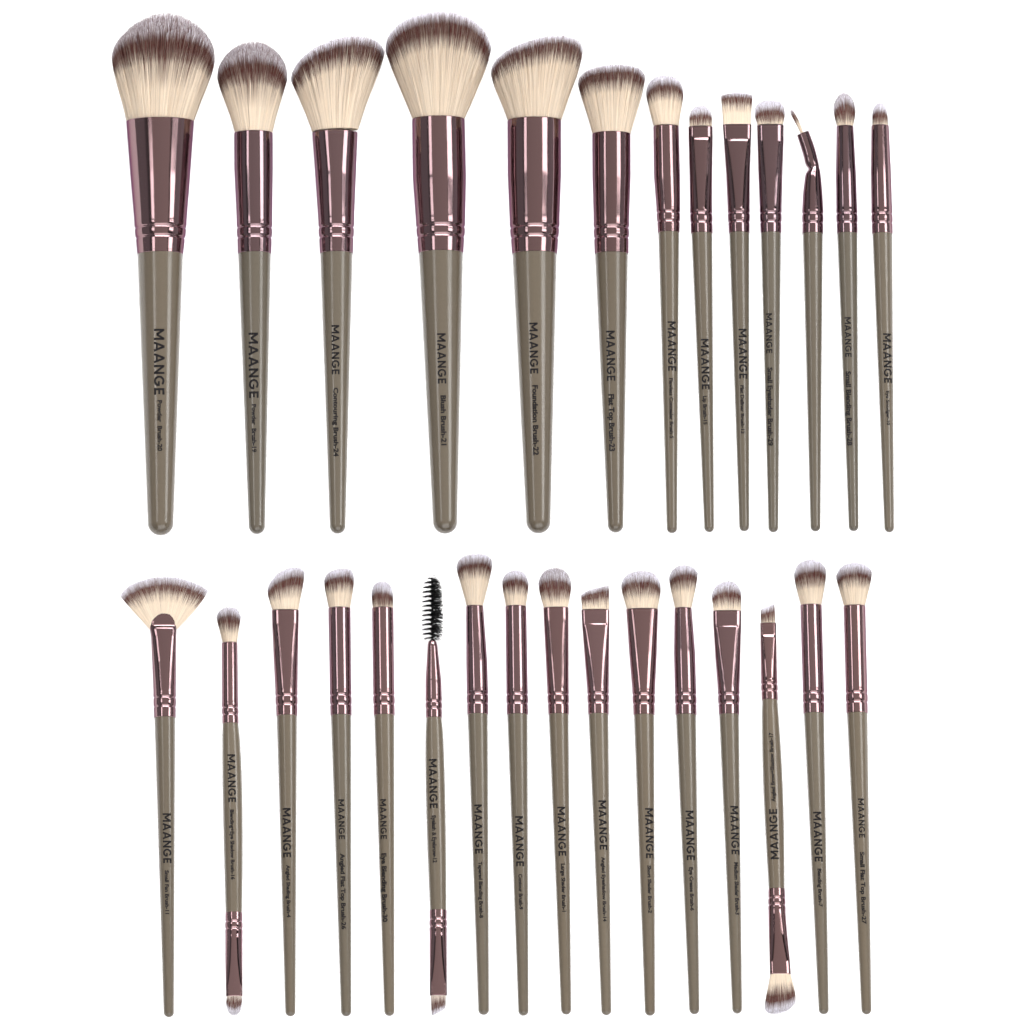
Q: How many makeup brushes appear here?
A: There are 29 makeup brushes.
